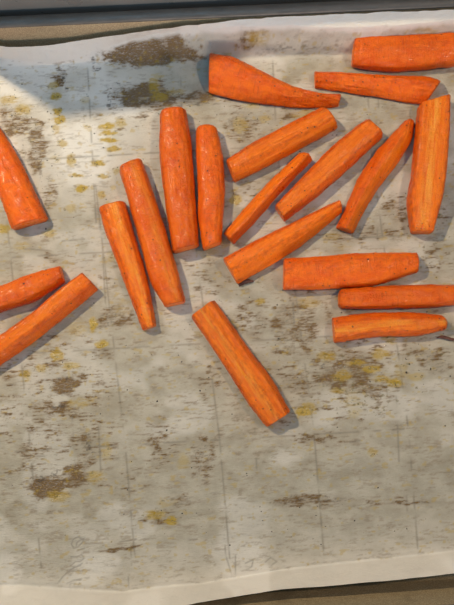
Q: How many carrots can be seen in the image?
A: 20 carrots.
